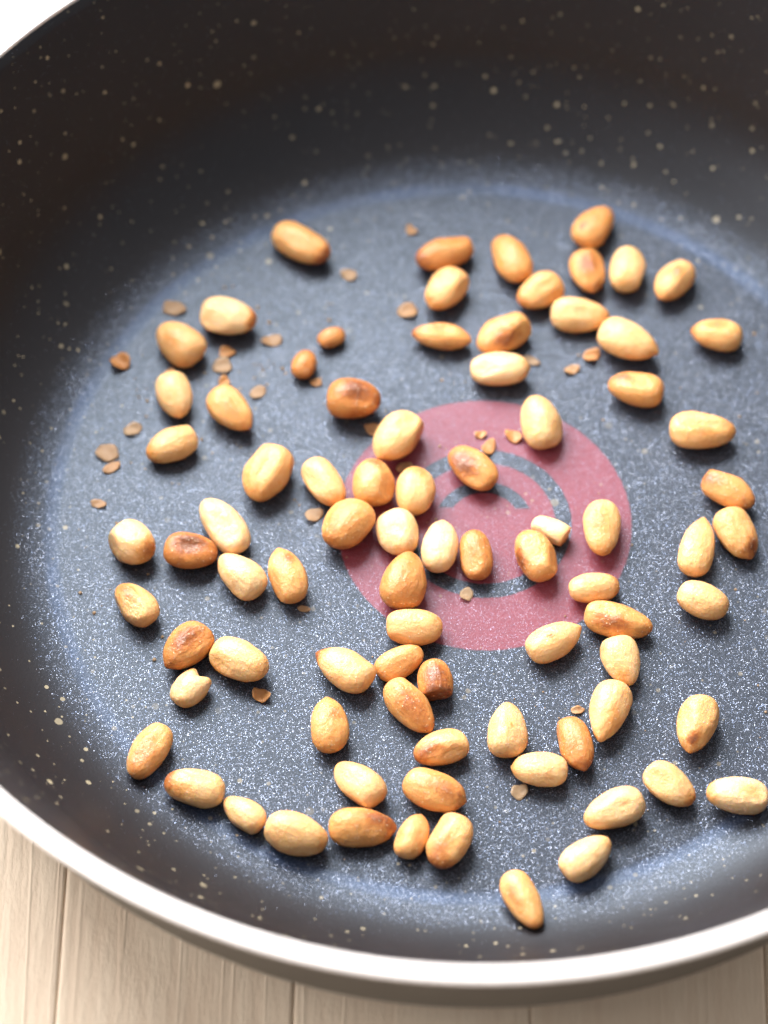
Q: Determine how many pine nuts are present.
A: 83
